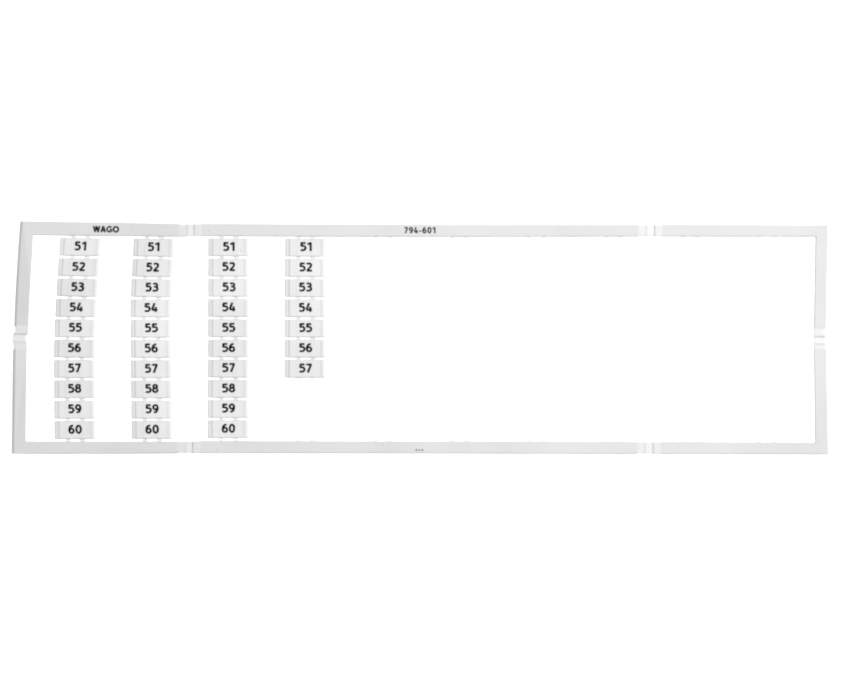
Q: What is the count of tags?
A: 37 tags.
